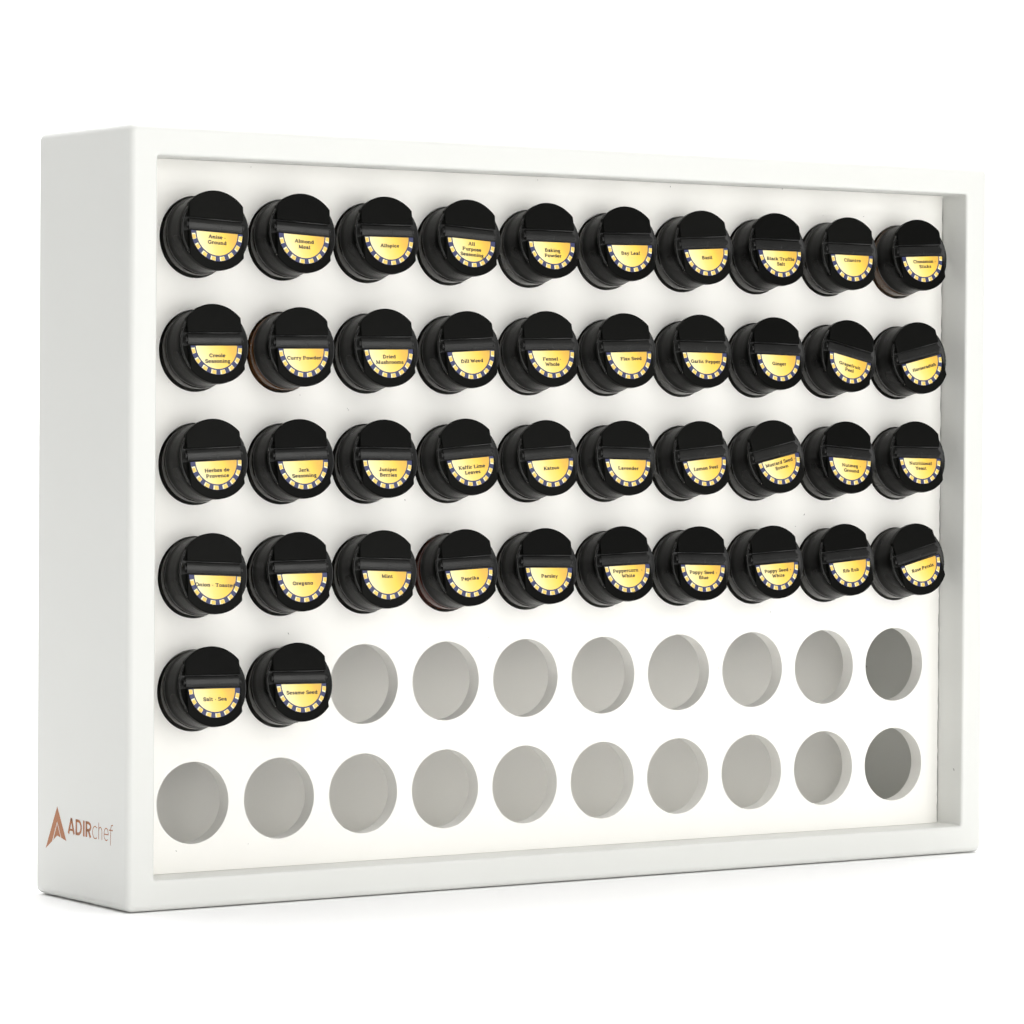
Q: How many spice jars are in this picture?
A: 42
